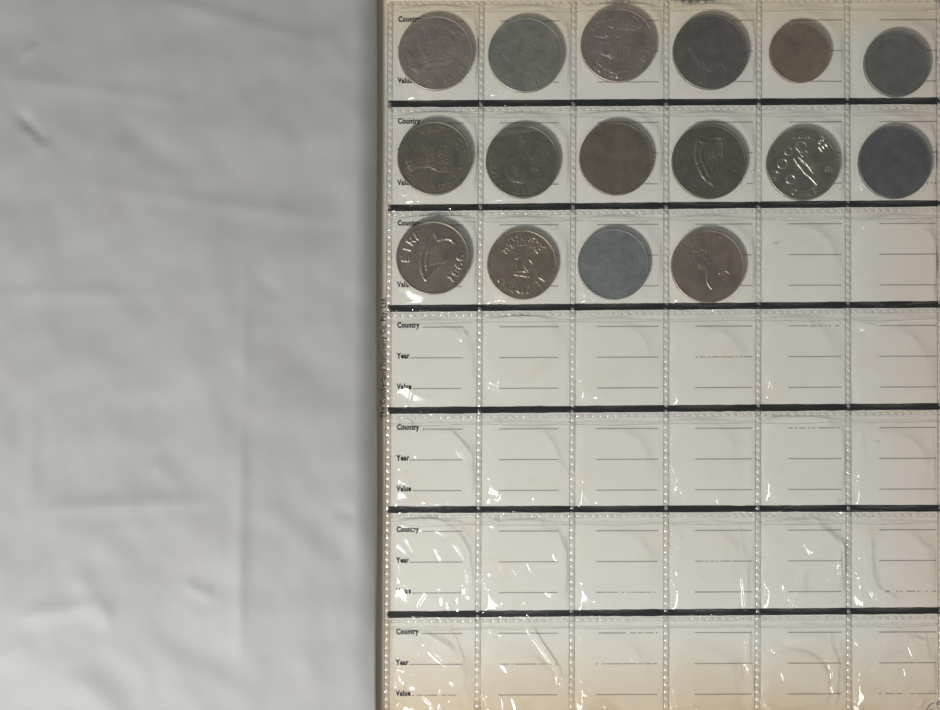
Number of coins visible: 16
